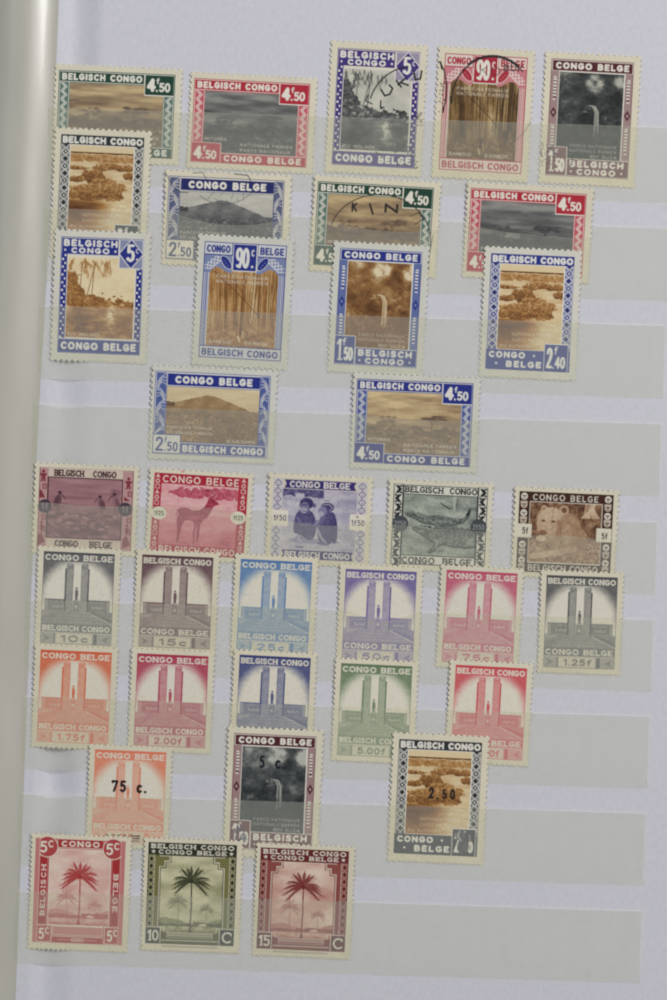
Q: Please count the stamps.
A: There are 37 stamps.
